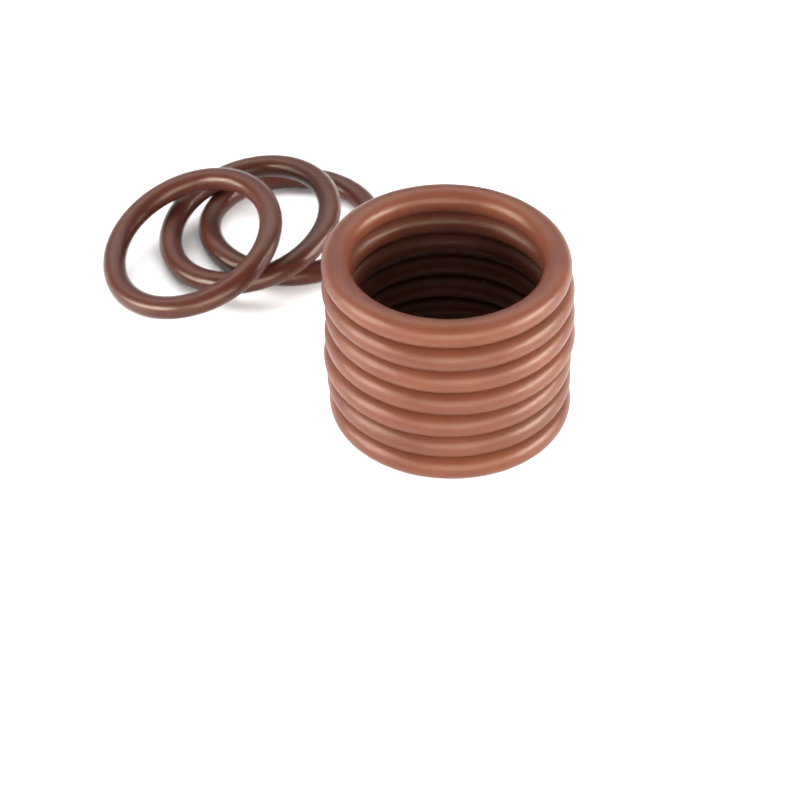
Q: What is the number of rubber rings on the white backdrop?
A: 10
